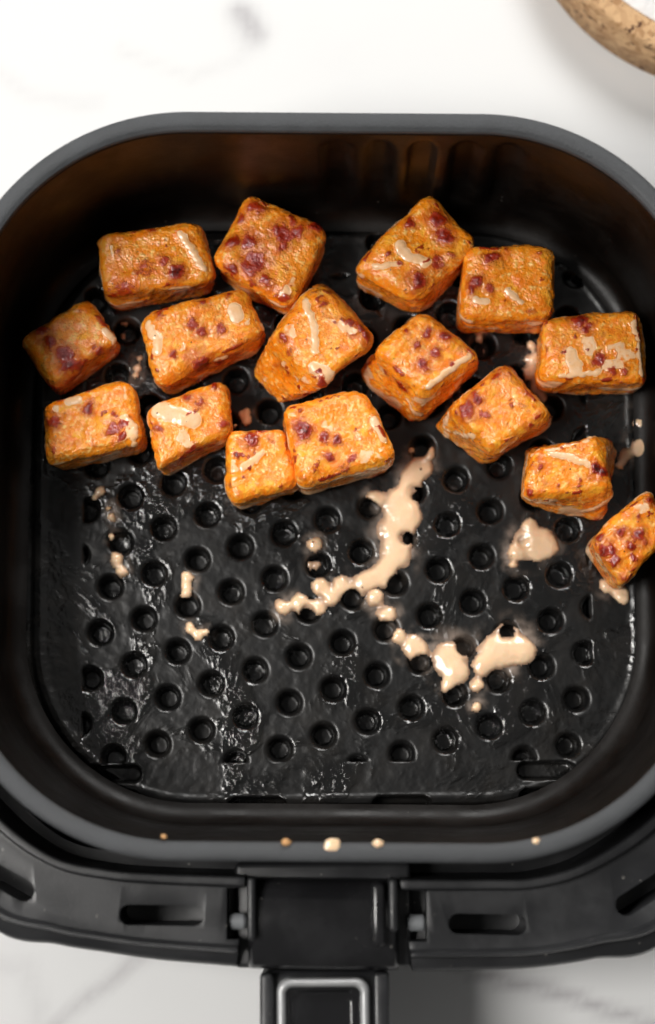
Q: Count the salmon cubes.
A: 16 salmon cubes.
